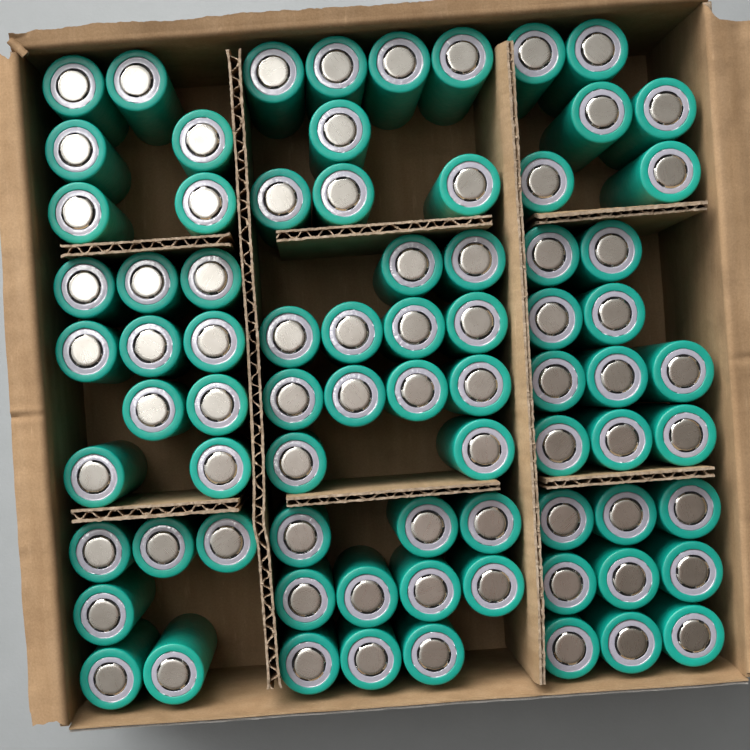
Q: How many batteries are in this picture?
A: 77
